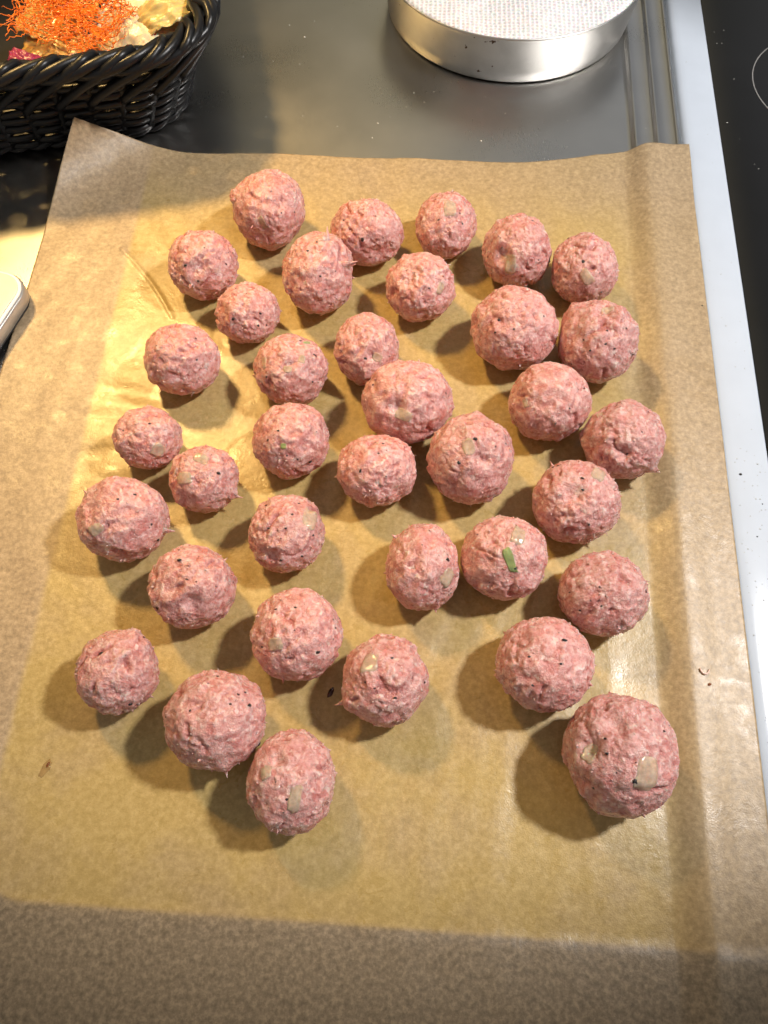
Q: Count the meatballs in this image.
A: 36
